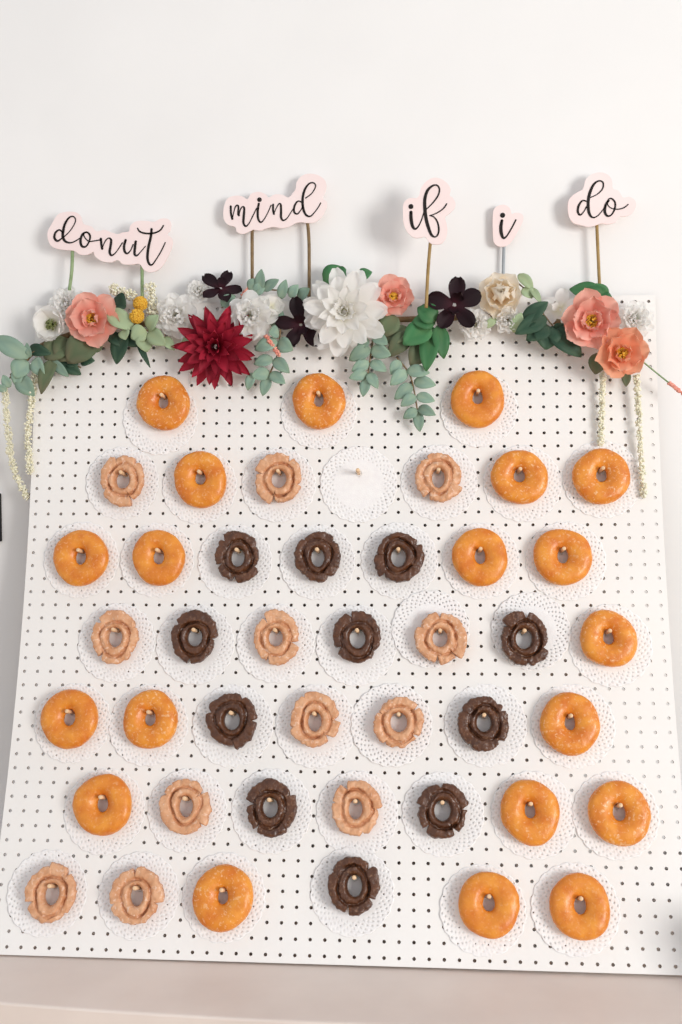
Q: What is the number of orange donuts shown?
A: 20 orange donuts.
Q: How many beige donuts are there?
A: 12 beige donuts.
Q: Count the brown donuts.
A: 11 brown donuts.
